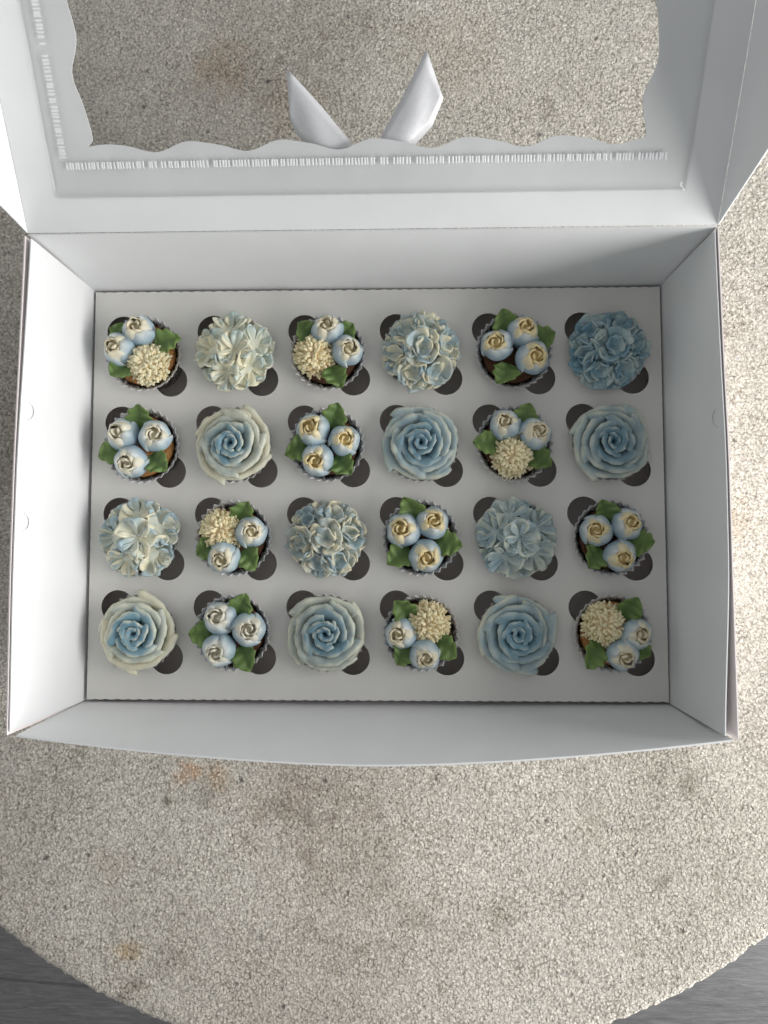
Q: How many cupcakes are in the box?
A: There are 24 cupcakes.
